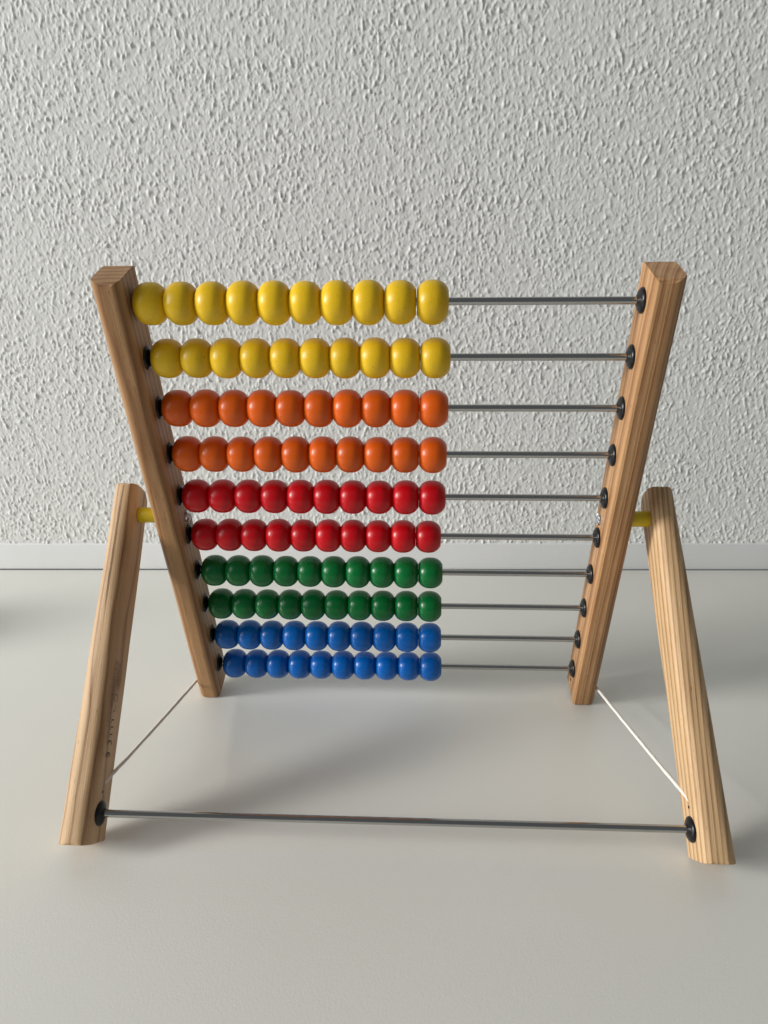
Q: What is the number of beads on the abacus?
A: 100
